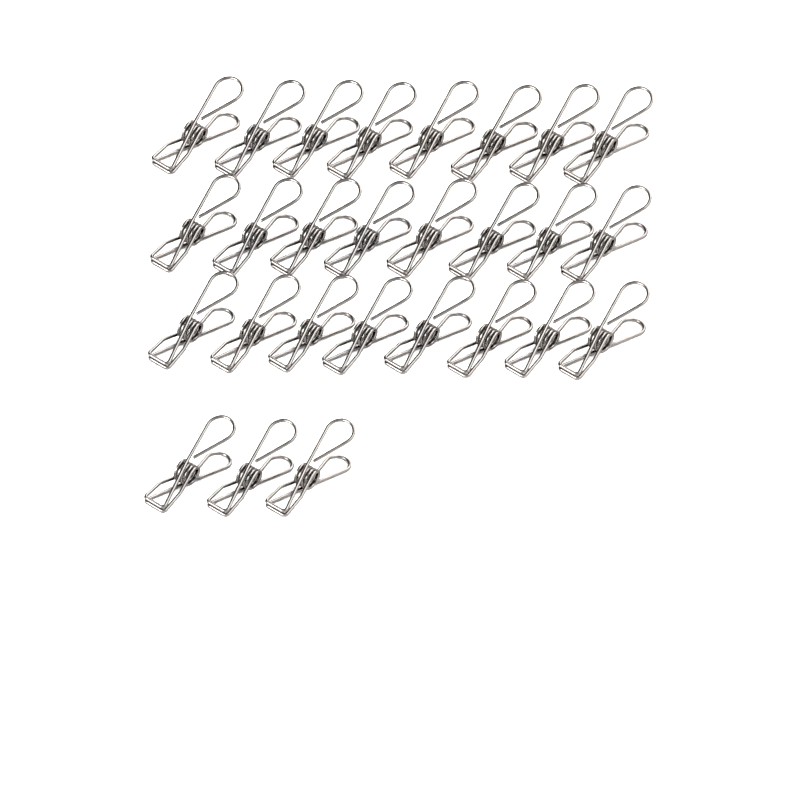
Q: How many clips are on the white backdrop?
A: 27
